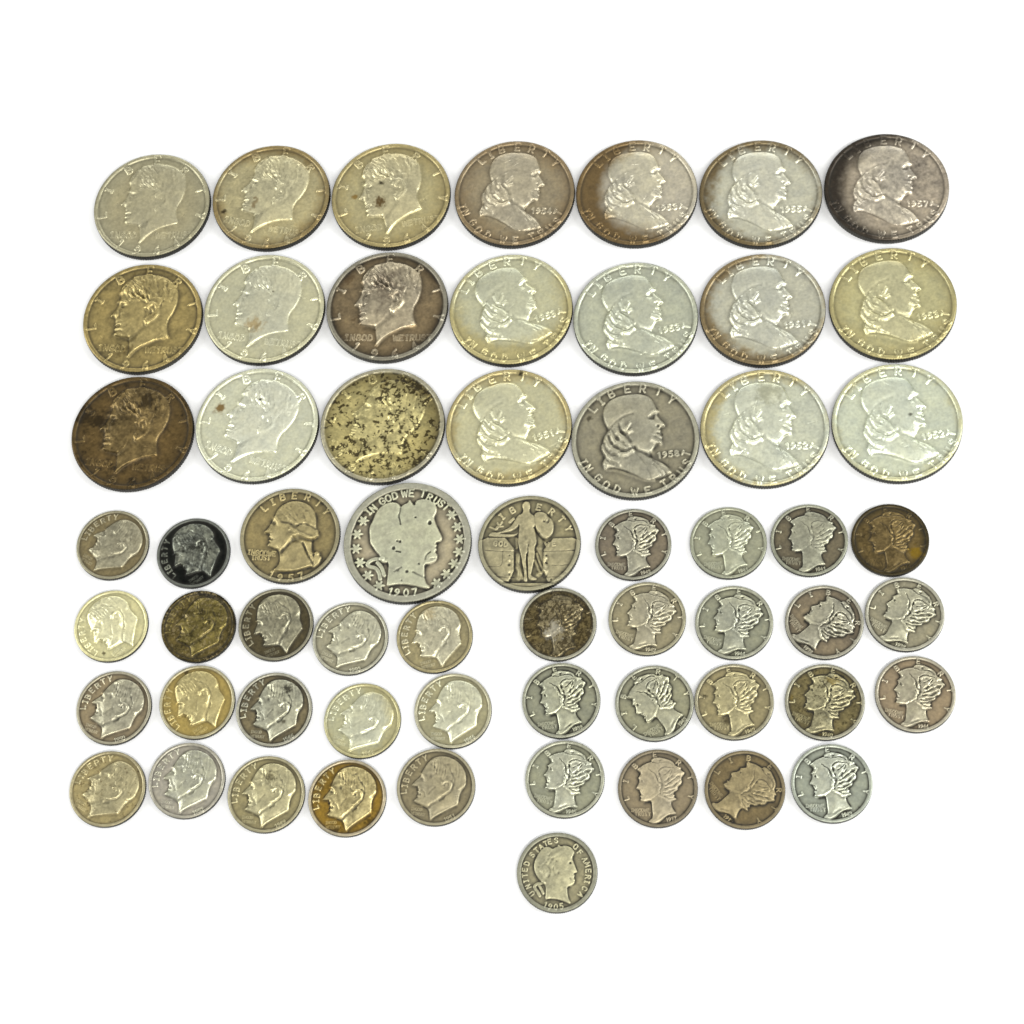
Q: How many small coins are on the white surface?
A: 36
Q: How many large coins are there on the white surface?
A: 22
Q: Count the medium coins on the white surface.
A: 2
